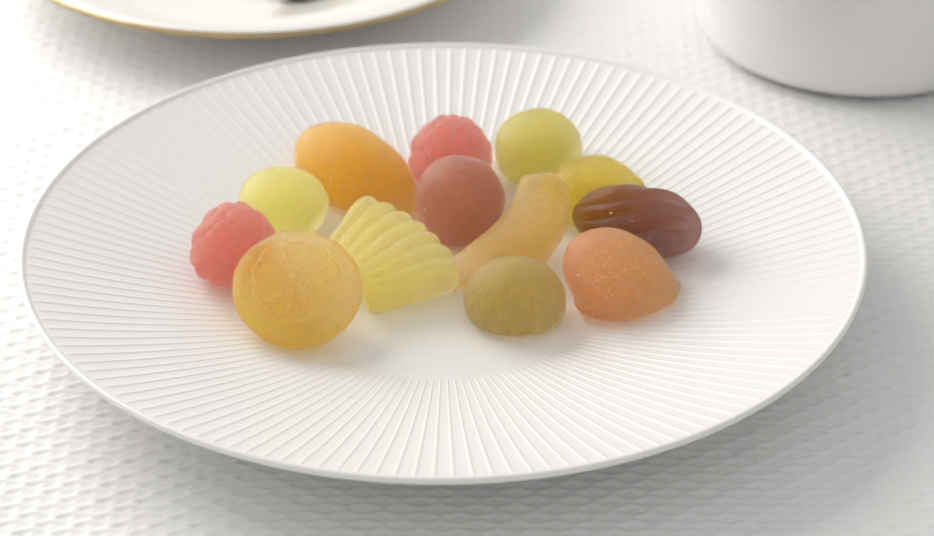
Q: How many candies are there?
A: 13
